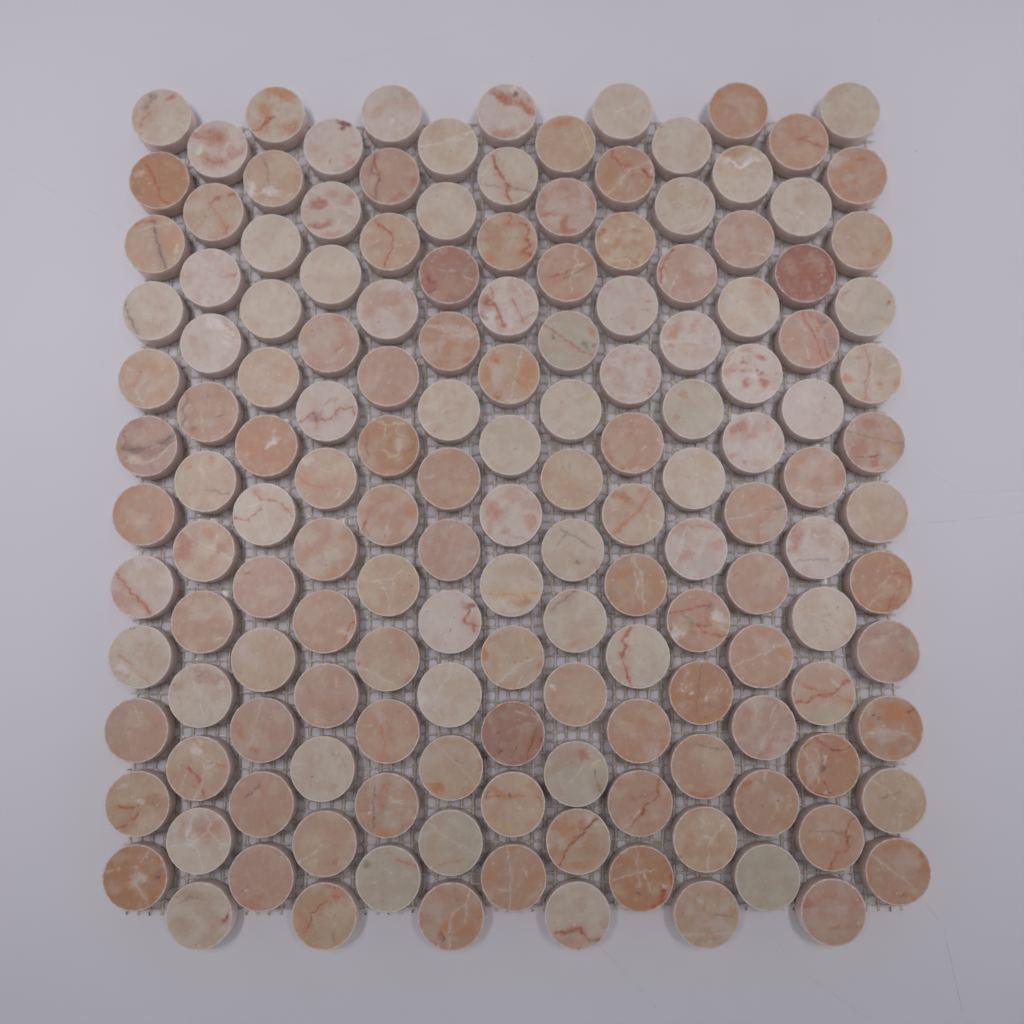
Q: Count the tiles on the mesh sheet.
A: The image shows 156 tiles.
